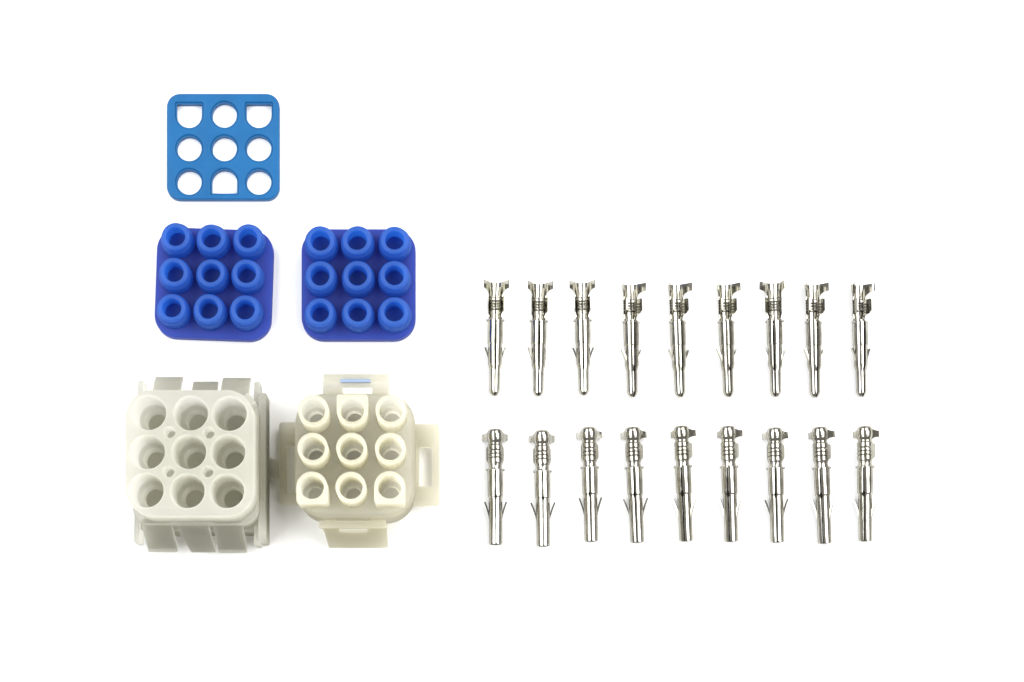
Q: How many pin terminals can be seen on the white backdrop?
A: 9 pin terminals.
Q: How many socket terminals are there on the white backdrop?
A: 9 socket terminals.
